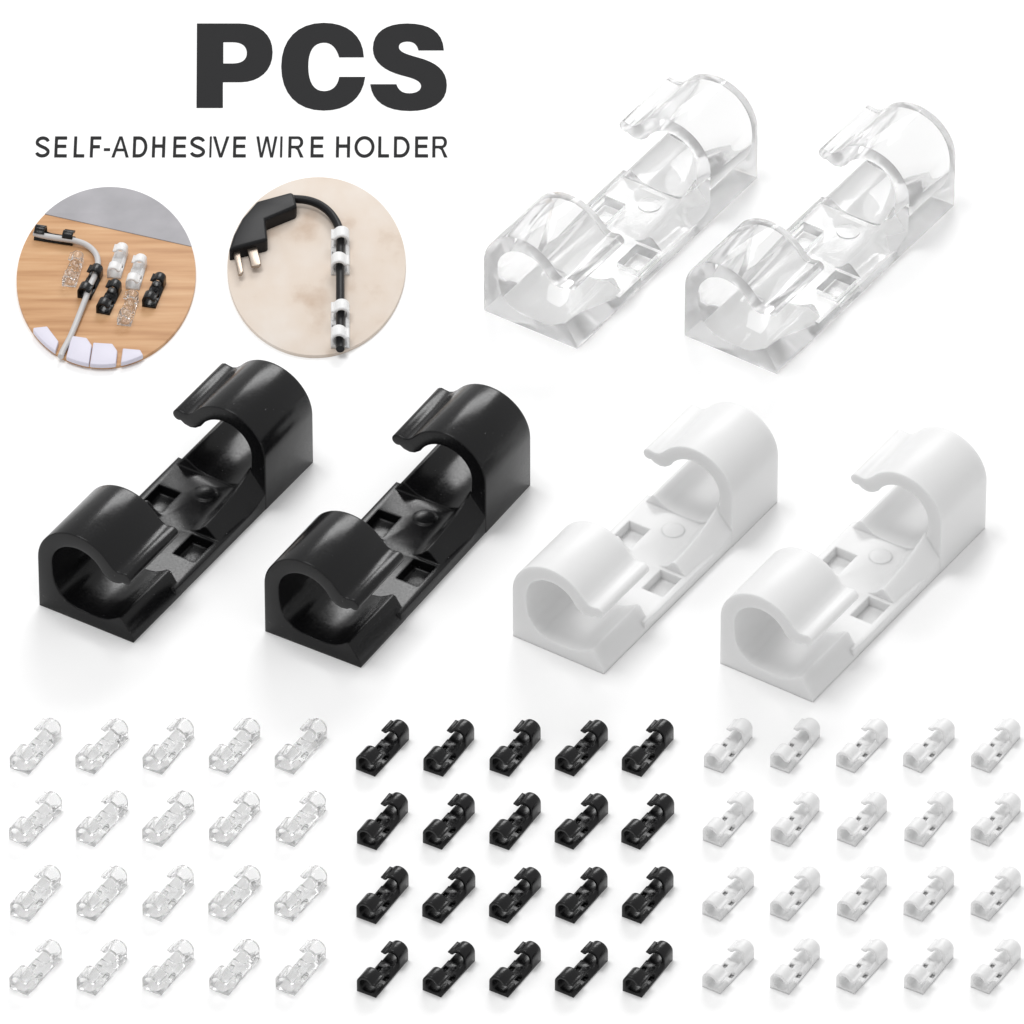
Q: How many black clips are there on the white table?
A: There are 26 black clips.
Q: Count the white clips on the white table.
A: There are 26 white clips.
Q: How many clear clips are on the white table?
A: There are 24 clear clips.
